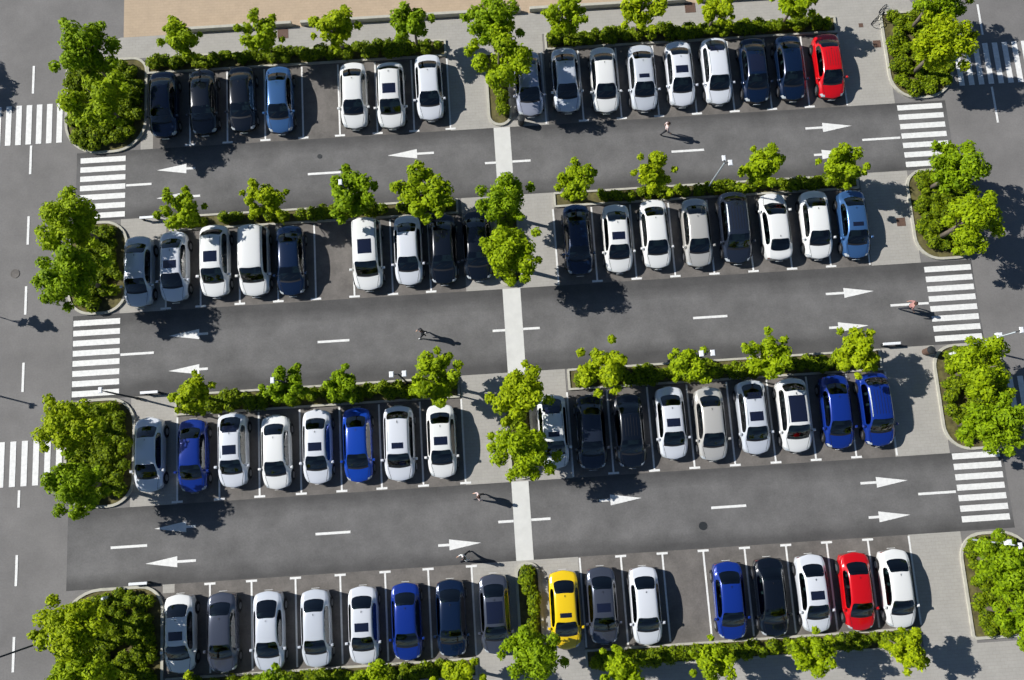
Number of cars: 66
